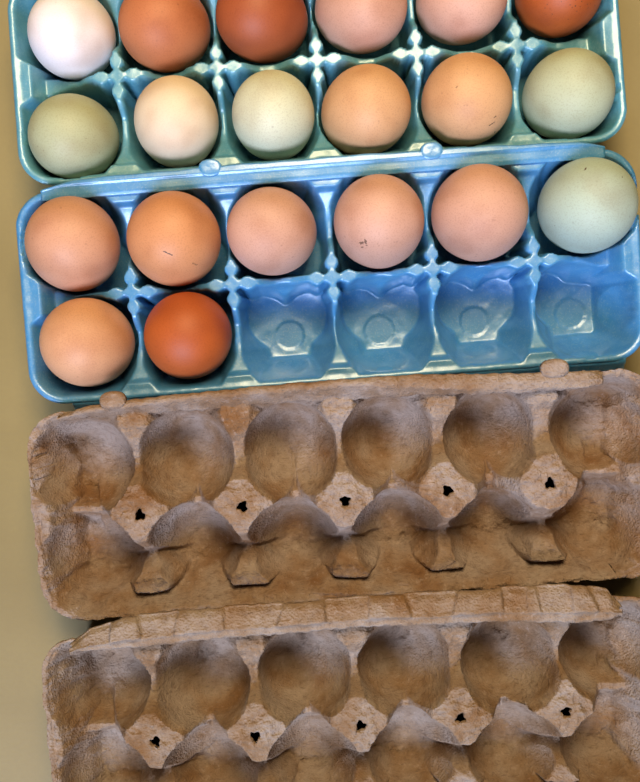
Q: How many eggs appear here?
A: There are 20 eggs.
